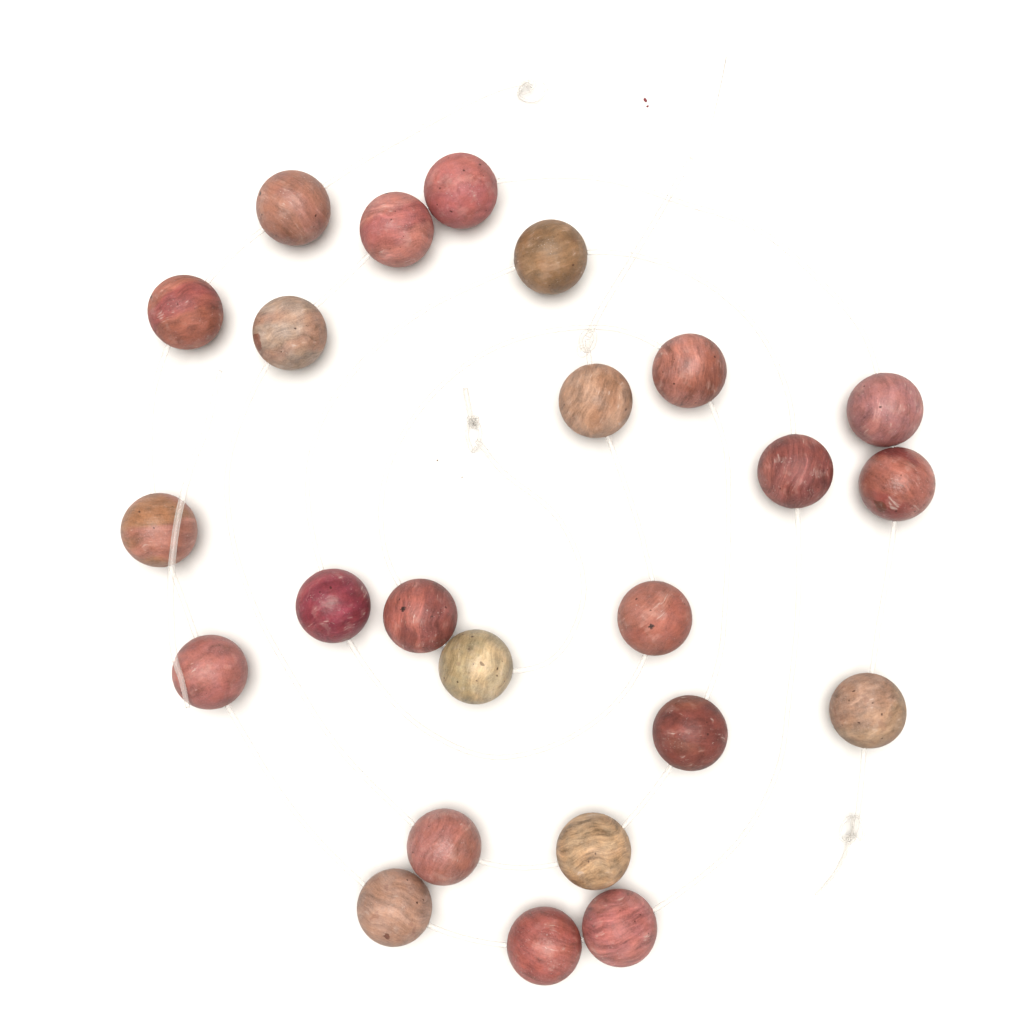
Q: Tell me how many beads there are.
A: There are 24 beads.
